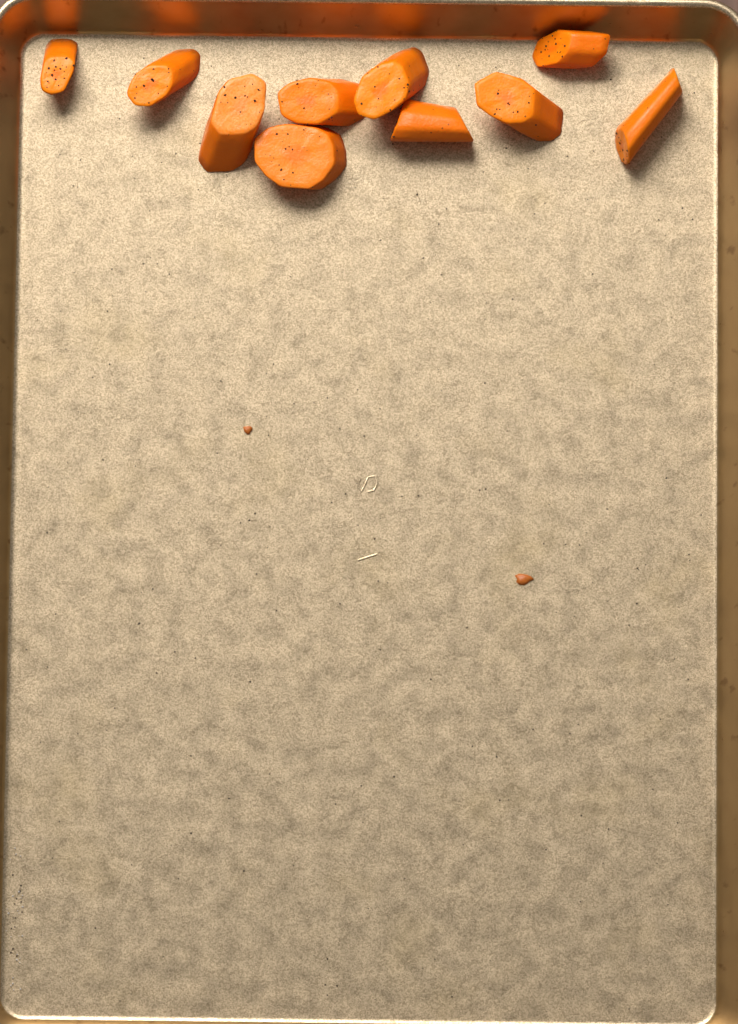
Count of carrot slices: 10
